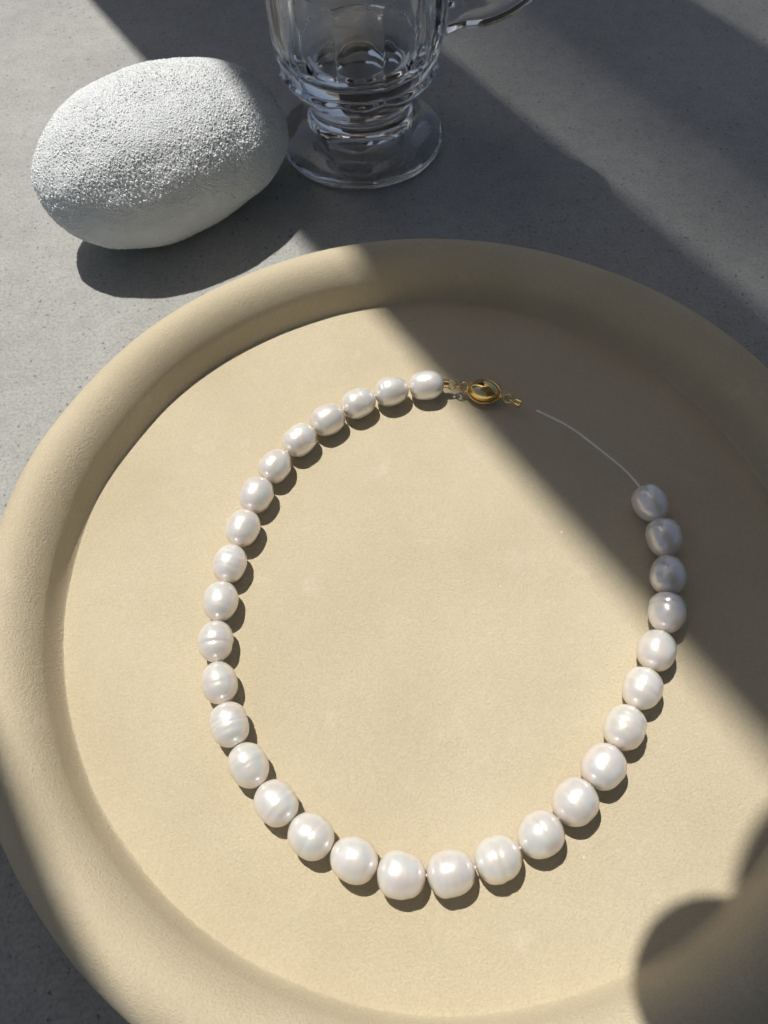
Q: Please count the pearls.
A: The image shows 30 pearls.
